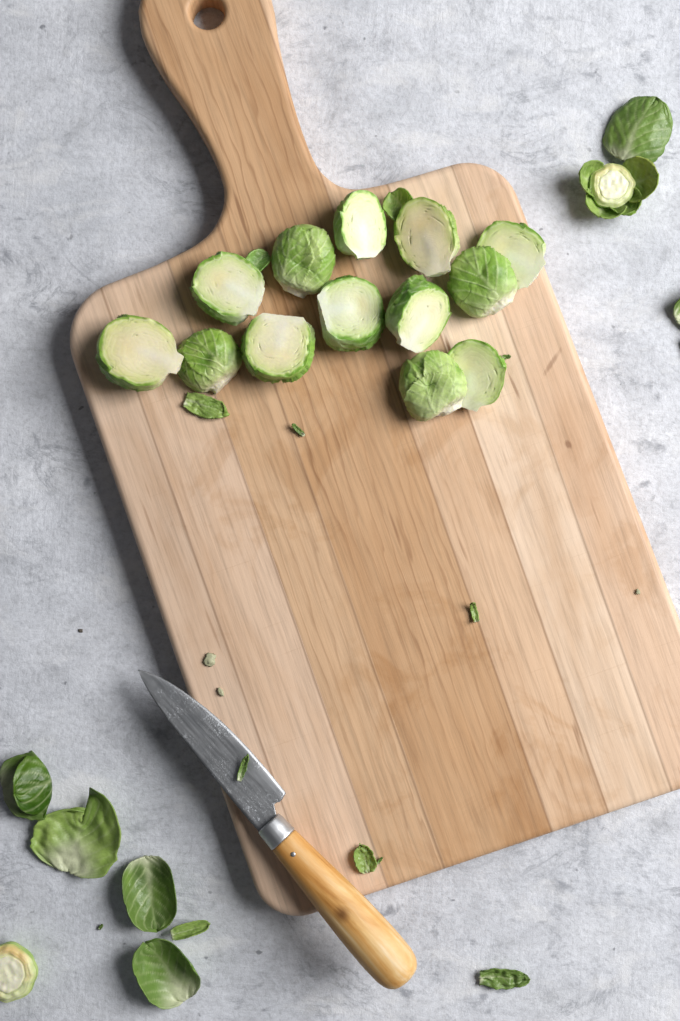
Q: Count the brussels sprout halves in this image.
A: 13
